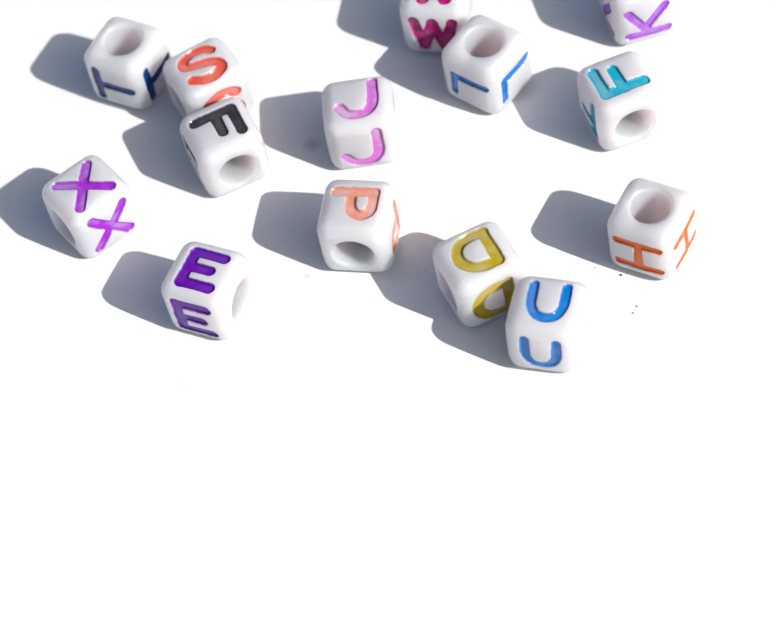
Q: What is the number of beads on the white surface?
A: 14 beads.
